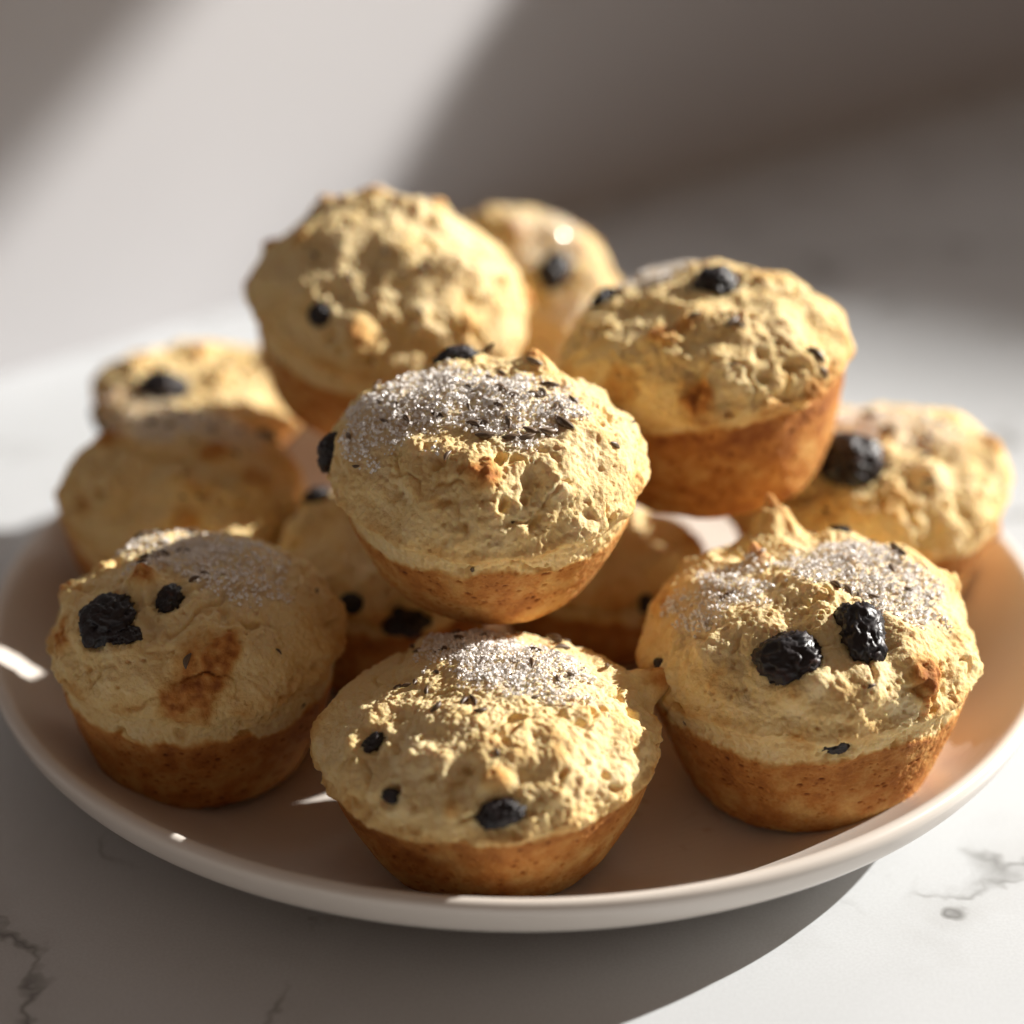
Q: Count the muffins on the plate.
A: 12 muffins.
